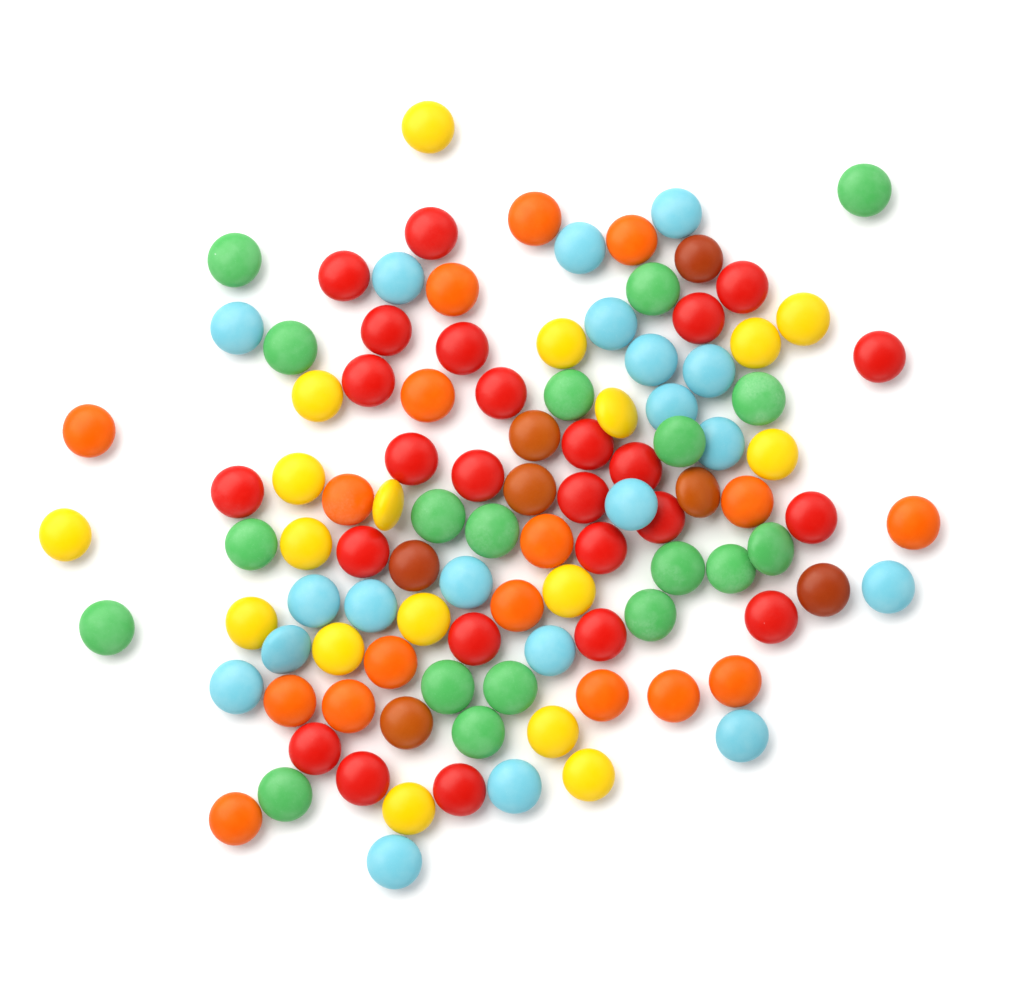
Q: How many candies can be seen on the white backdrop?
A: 106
